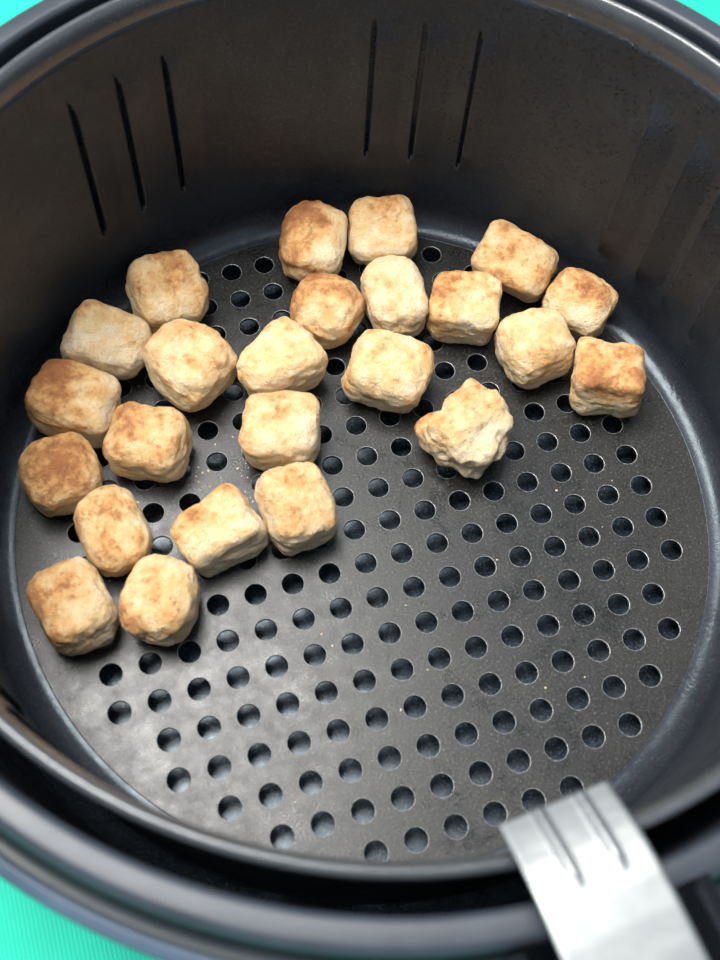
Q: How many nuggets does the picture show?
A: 24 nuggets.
